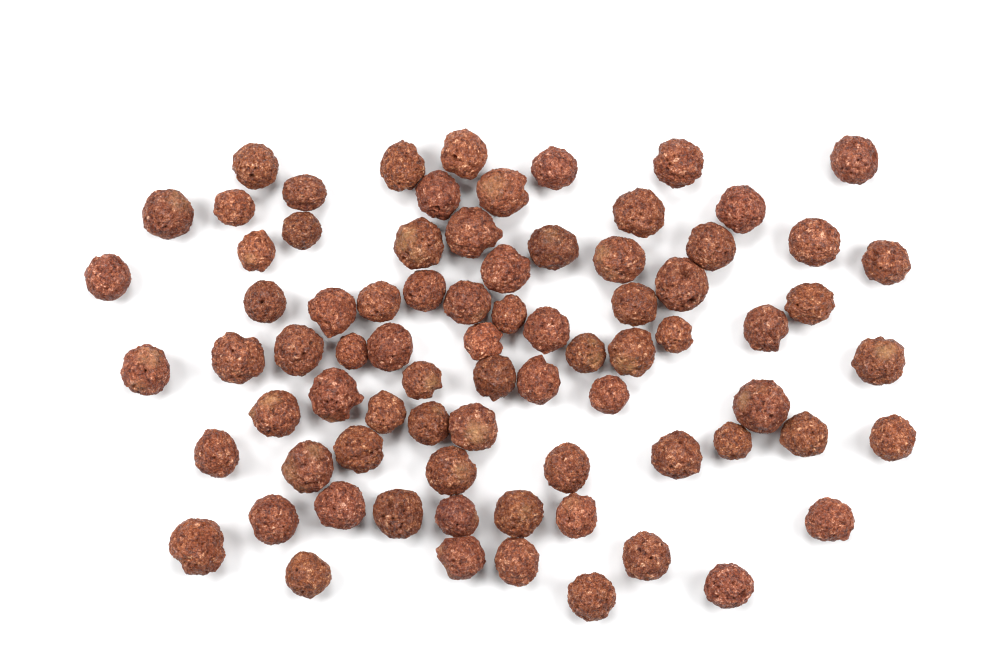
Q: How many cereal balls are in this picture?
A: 78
